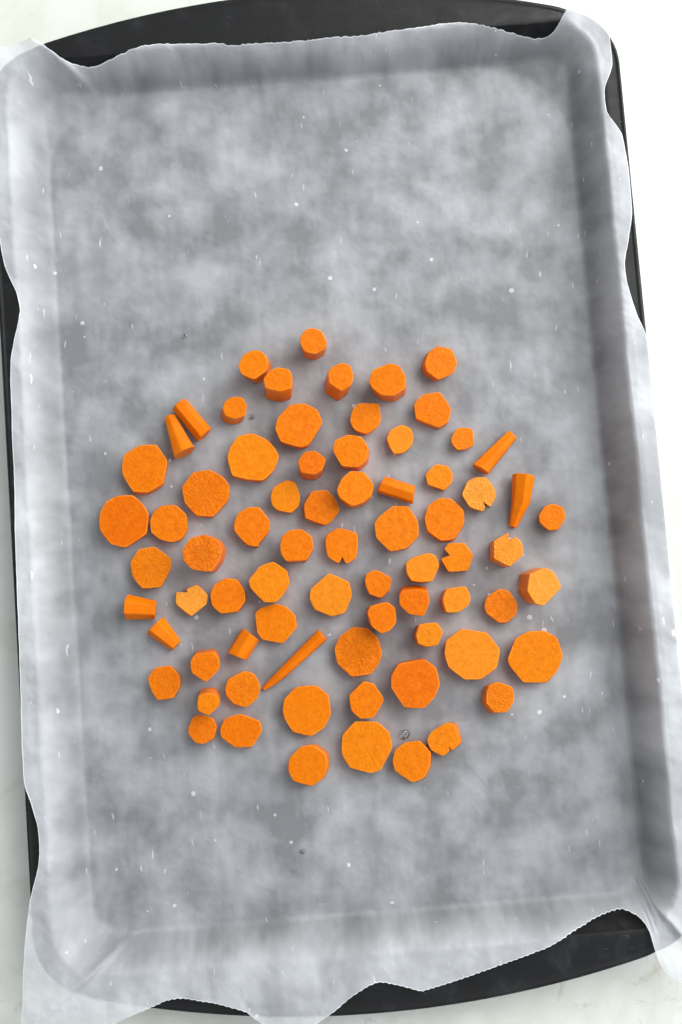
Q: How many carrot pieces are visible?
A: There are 73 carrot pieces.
